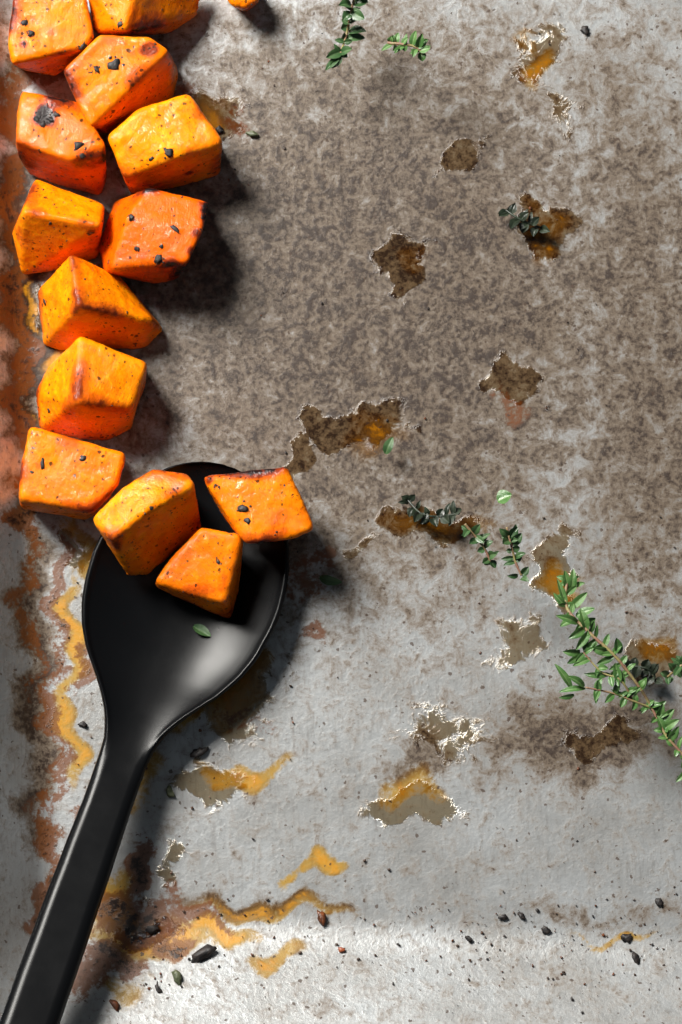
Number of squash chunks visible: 14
